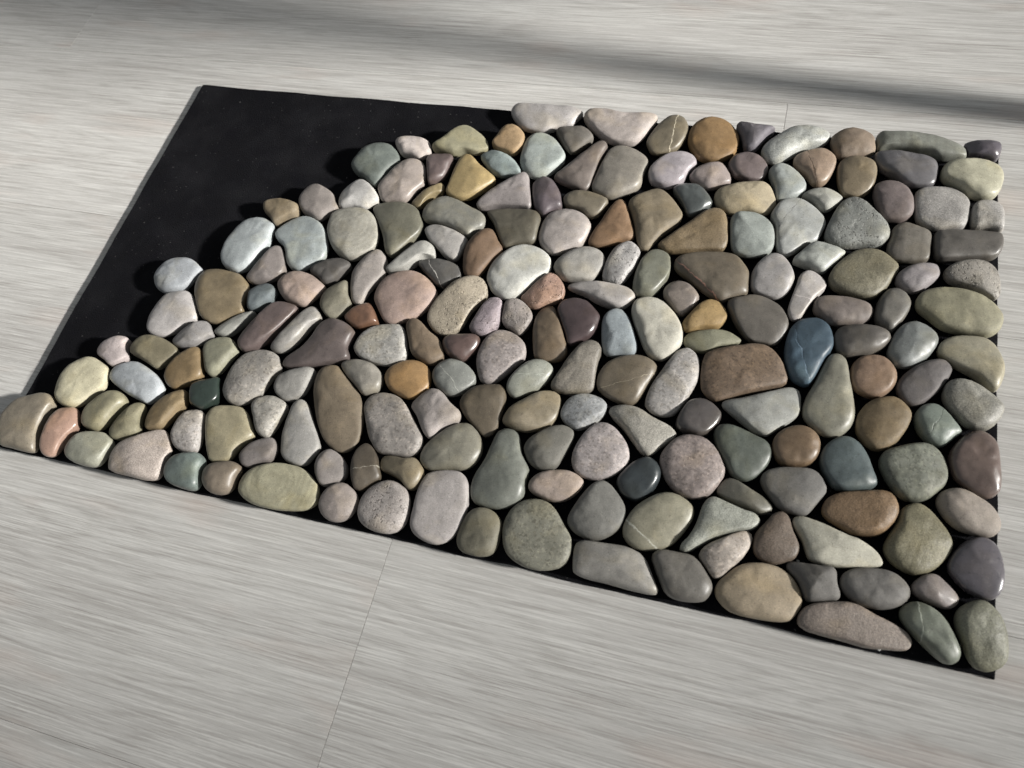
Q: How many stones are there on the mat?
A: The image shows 200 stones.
